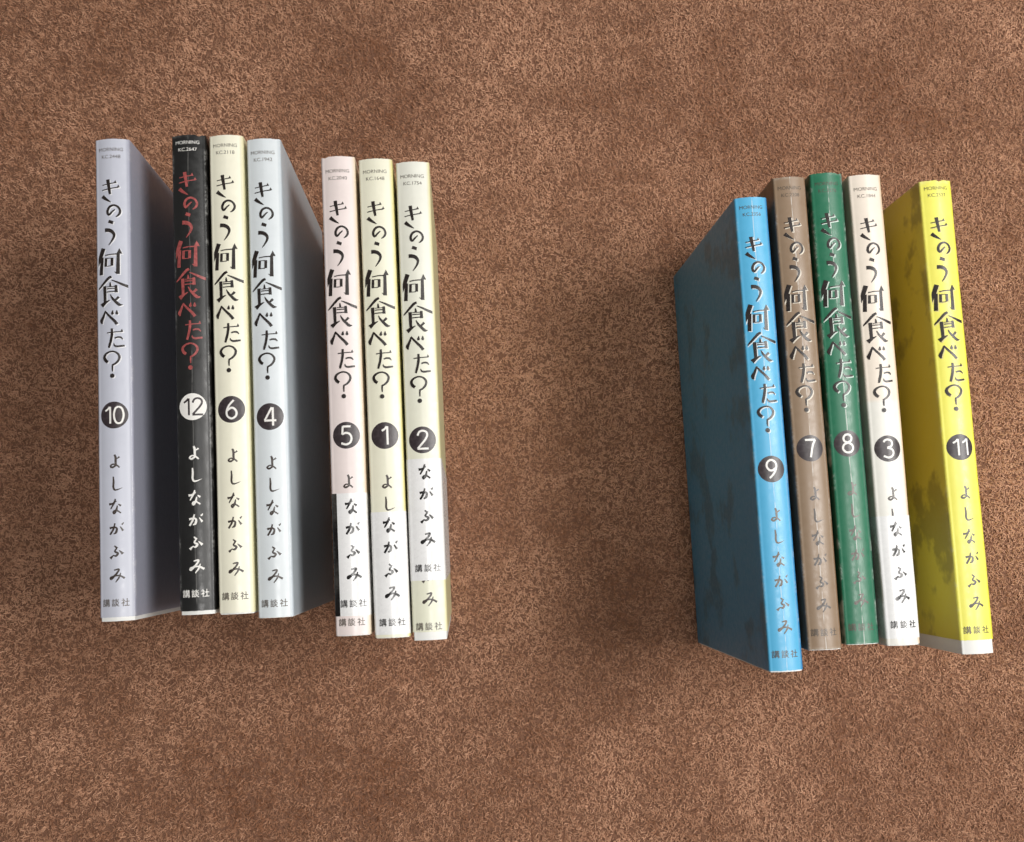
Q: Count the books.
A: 12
